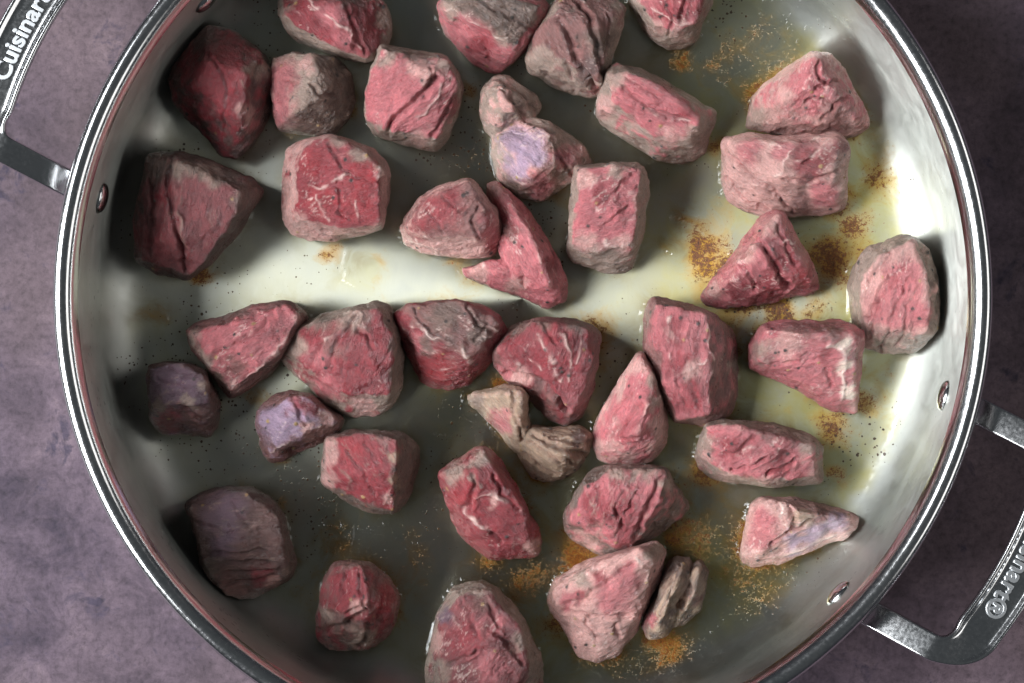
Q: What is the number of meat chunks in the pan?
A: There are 38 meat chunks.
